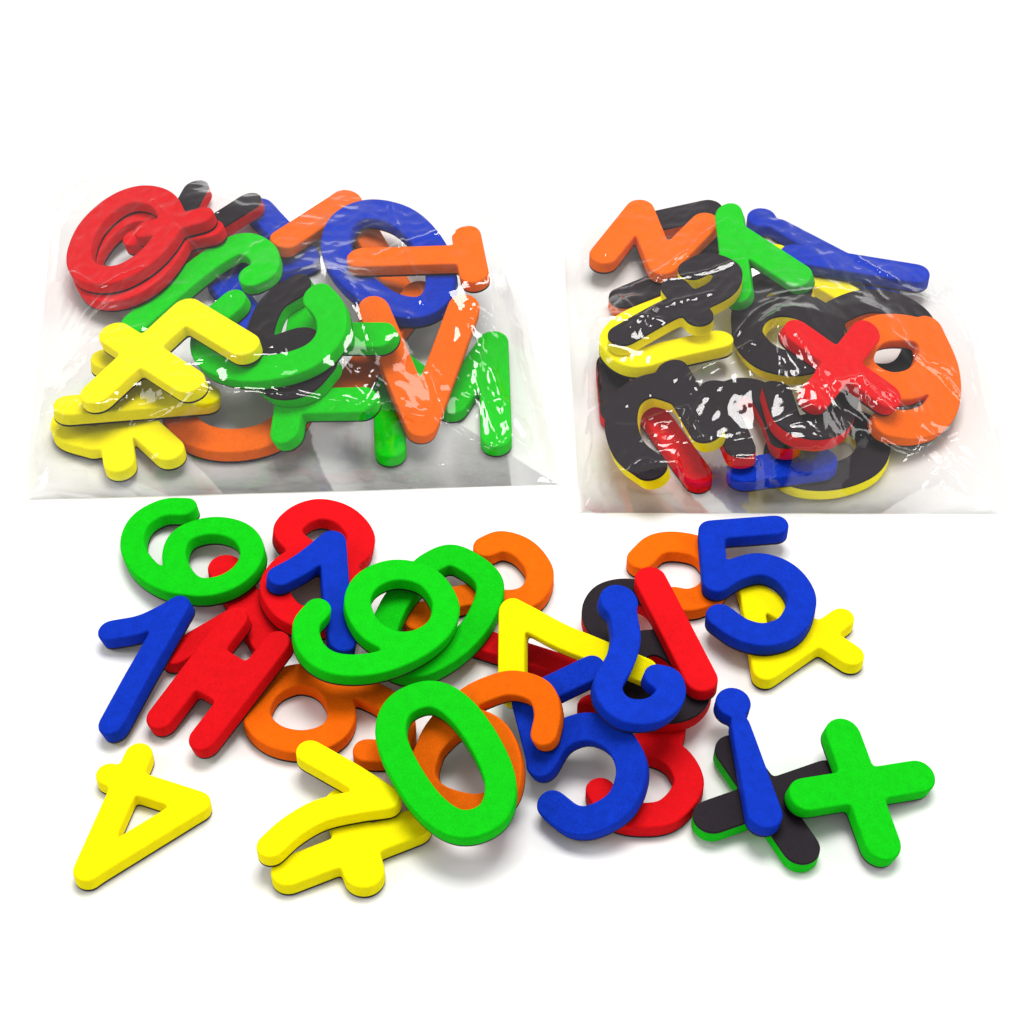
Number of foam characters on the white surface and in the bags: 66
